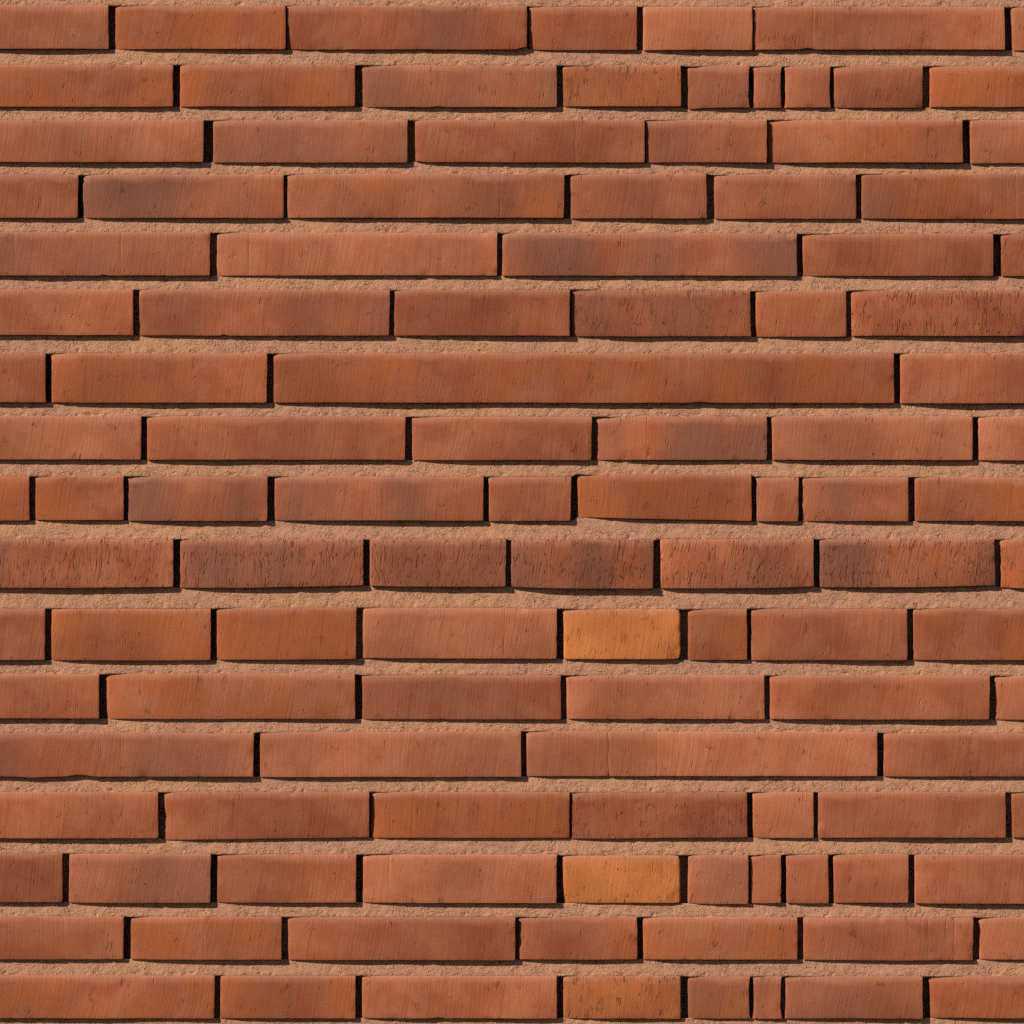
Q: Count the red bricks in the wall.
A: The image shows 113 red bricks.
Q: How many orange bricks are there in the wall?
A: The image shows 2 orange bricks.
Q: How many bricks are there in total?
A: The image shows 115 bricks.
